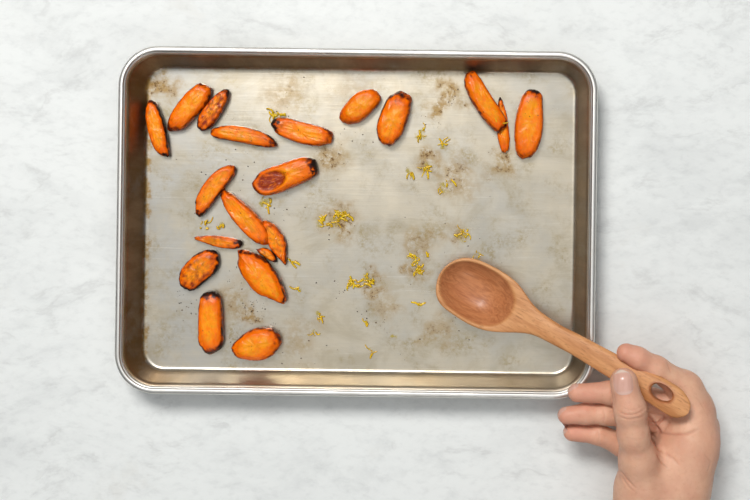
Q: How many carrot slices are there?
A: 20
